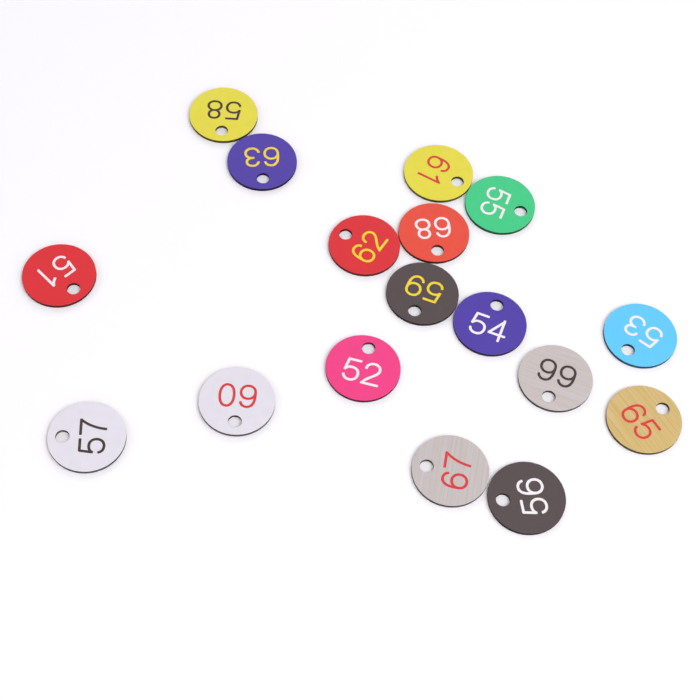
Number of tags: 17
